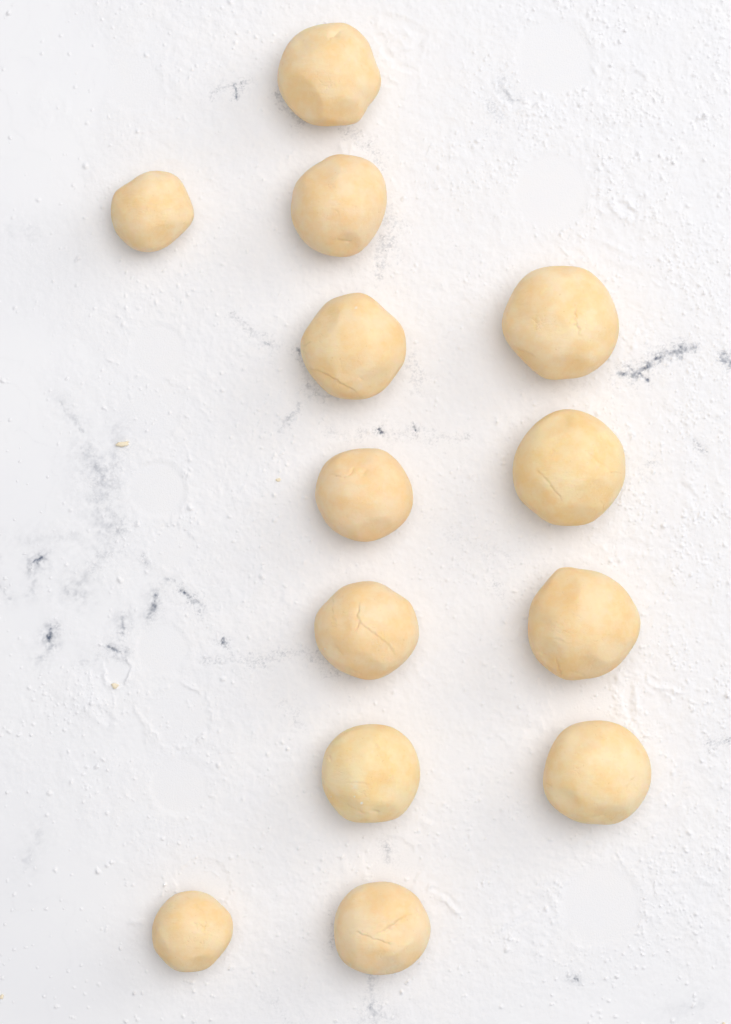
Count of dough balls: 13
